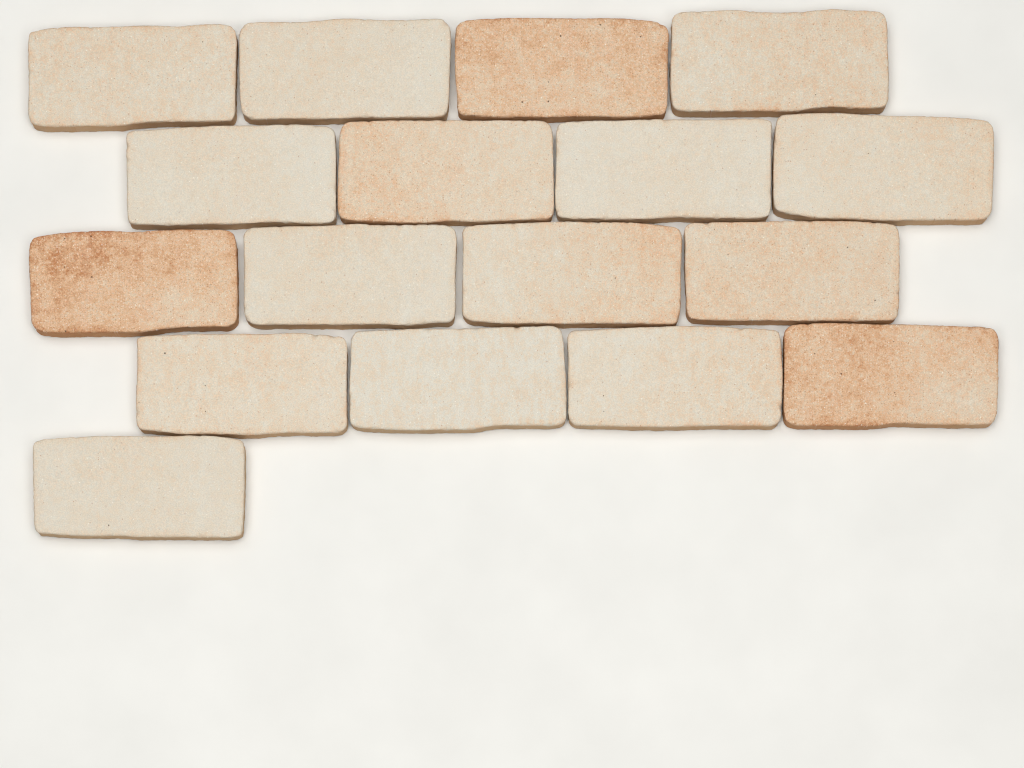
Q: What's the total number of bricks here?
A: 17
